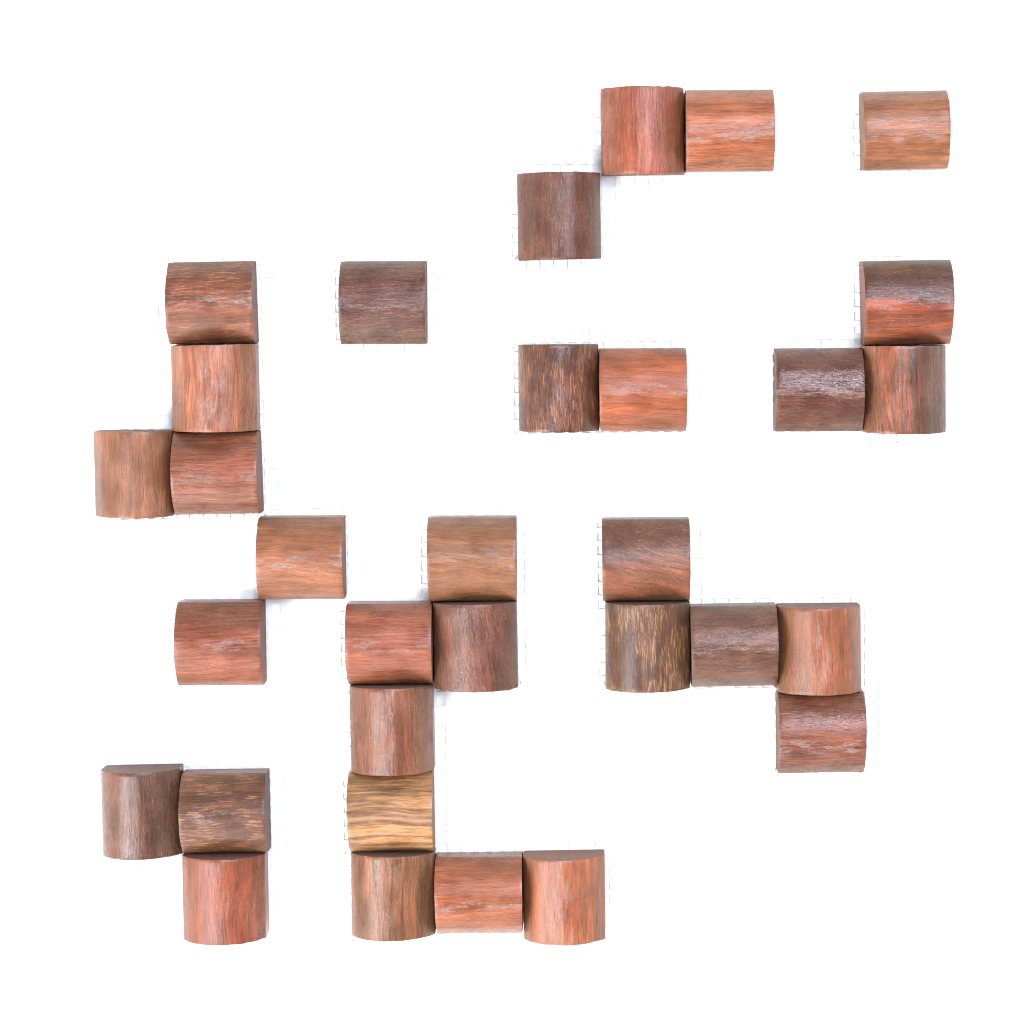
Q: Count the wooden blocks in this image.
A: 32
